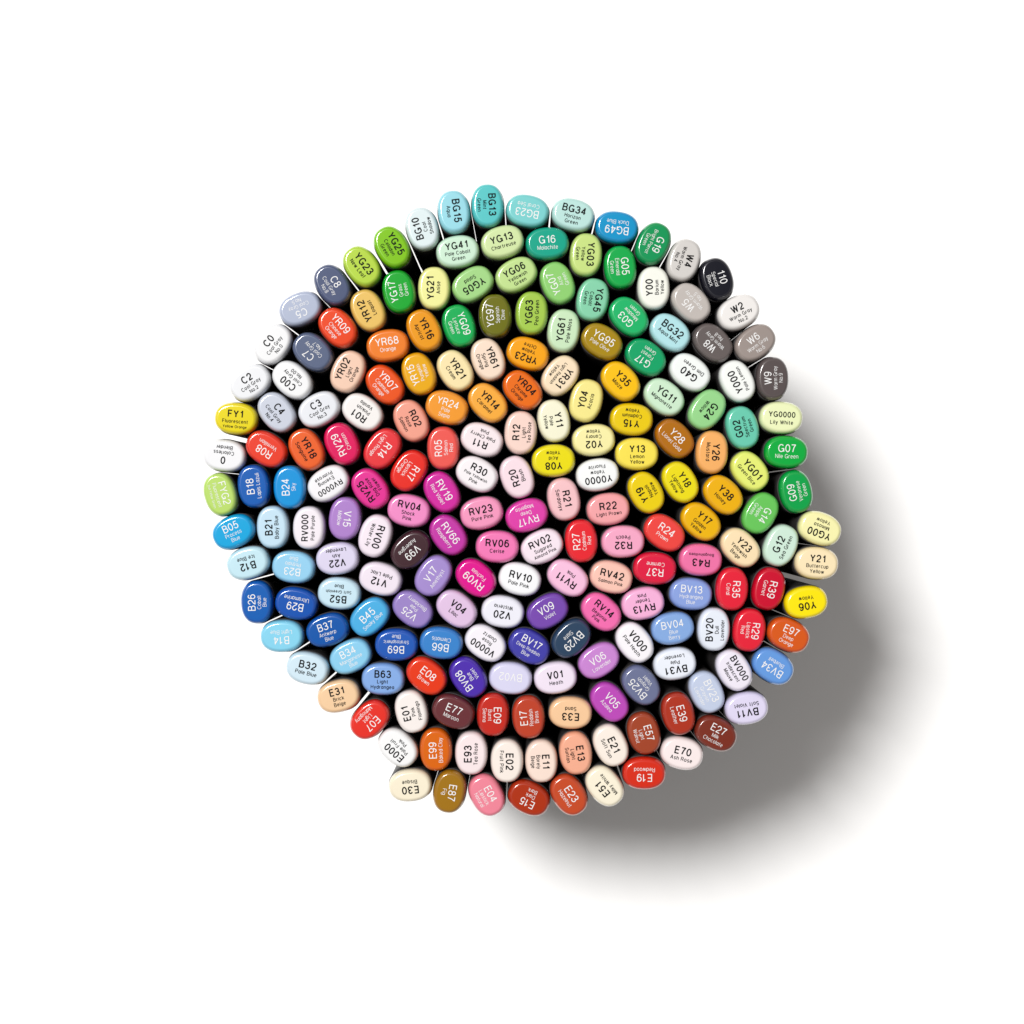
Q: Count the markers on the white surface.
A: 200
